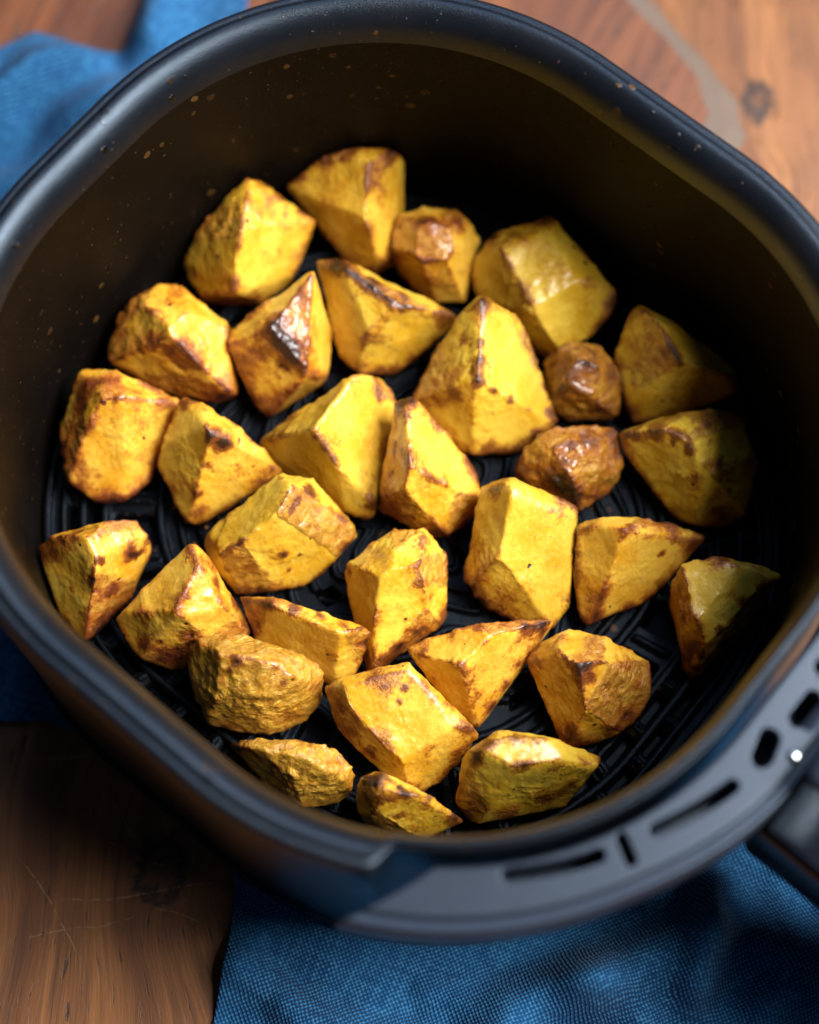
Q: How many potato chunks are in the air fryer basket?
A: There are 31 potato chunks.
